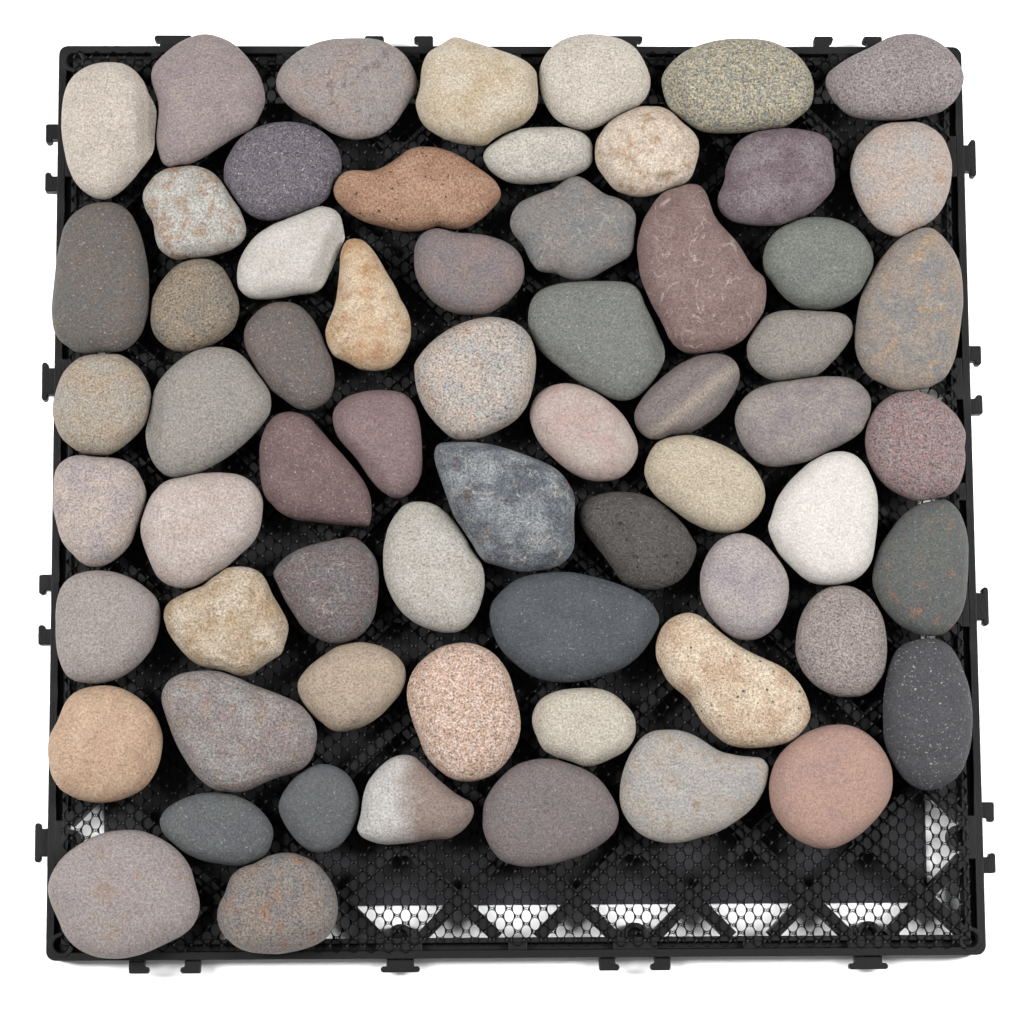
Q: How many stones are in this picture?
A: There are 64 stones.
